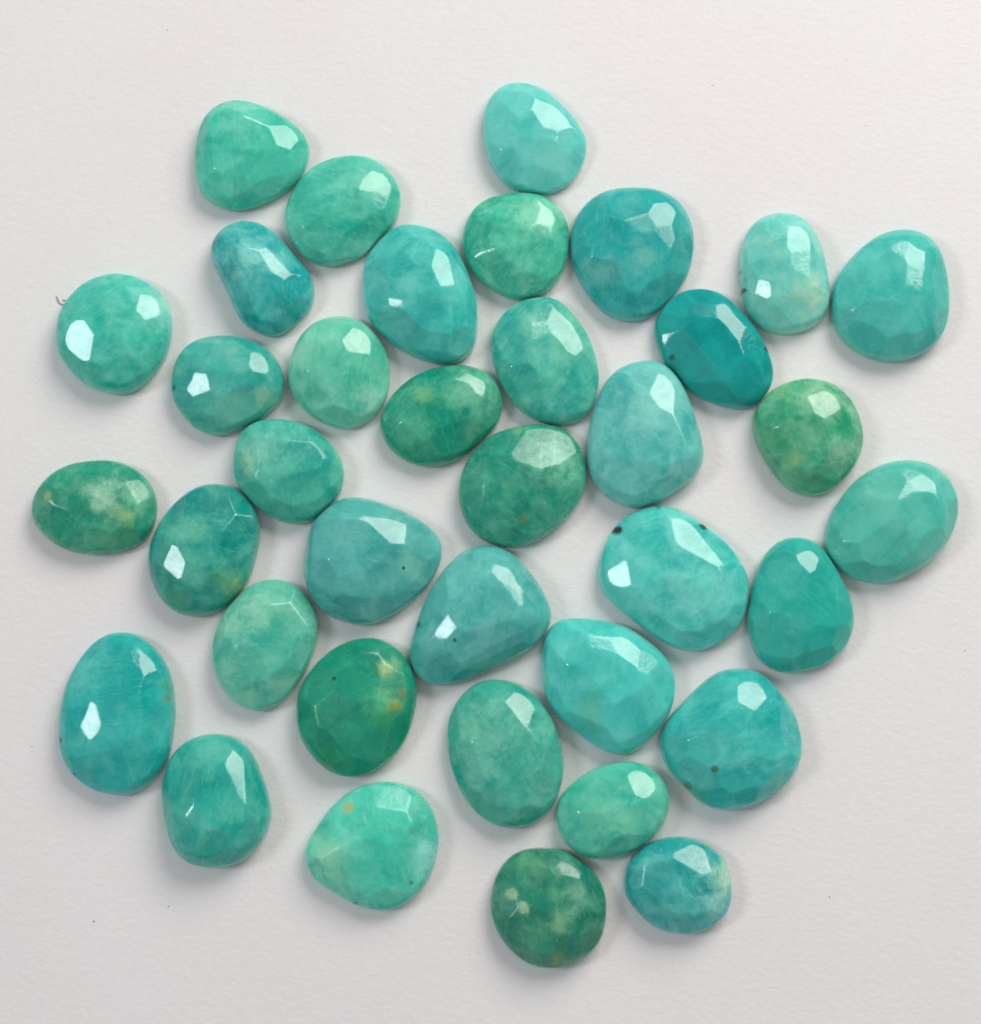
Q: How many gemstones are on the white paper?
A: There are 37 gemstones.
